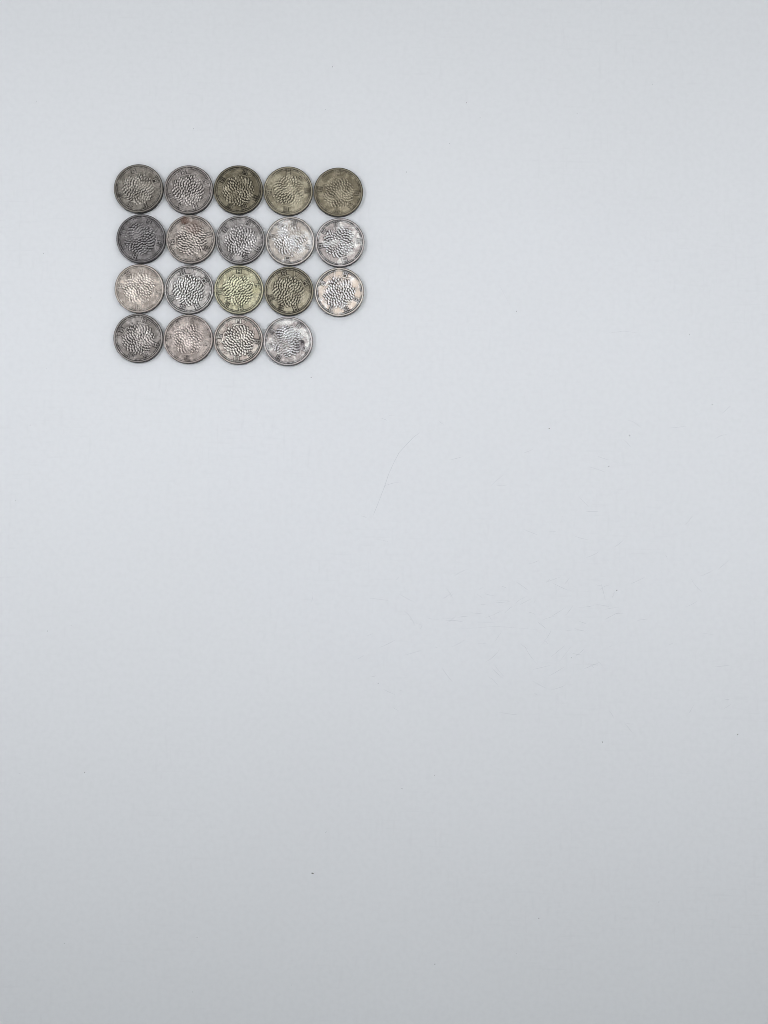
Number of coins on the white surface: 19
